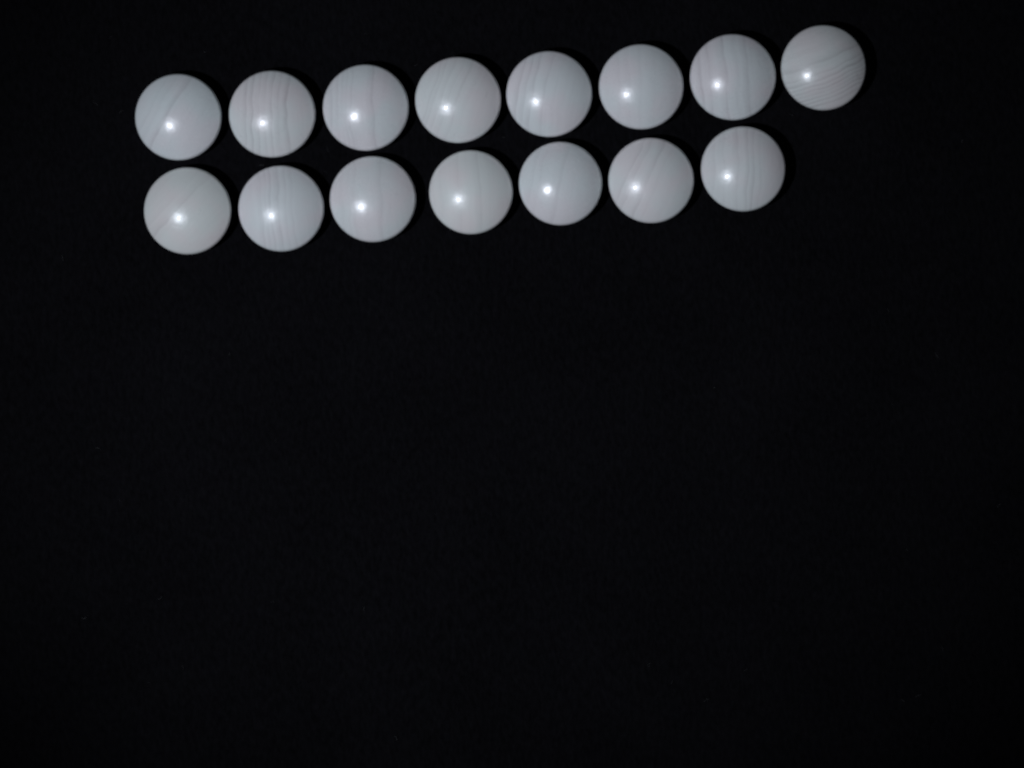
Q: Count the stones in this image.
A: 15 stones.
